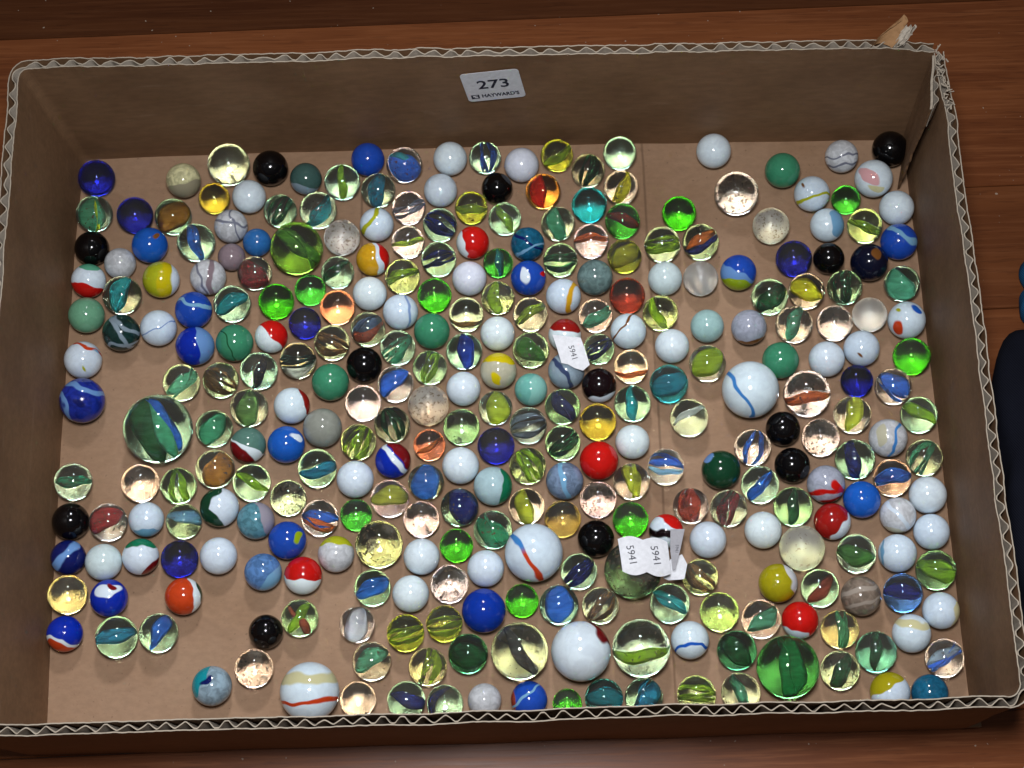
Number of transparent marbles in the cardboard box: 181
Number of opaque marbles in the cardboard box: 129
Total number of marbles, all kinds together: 310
